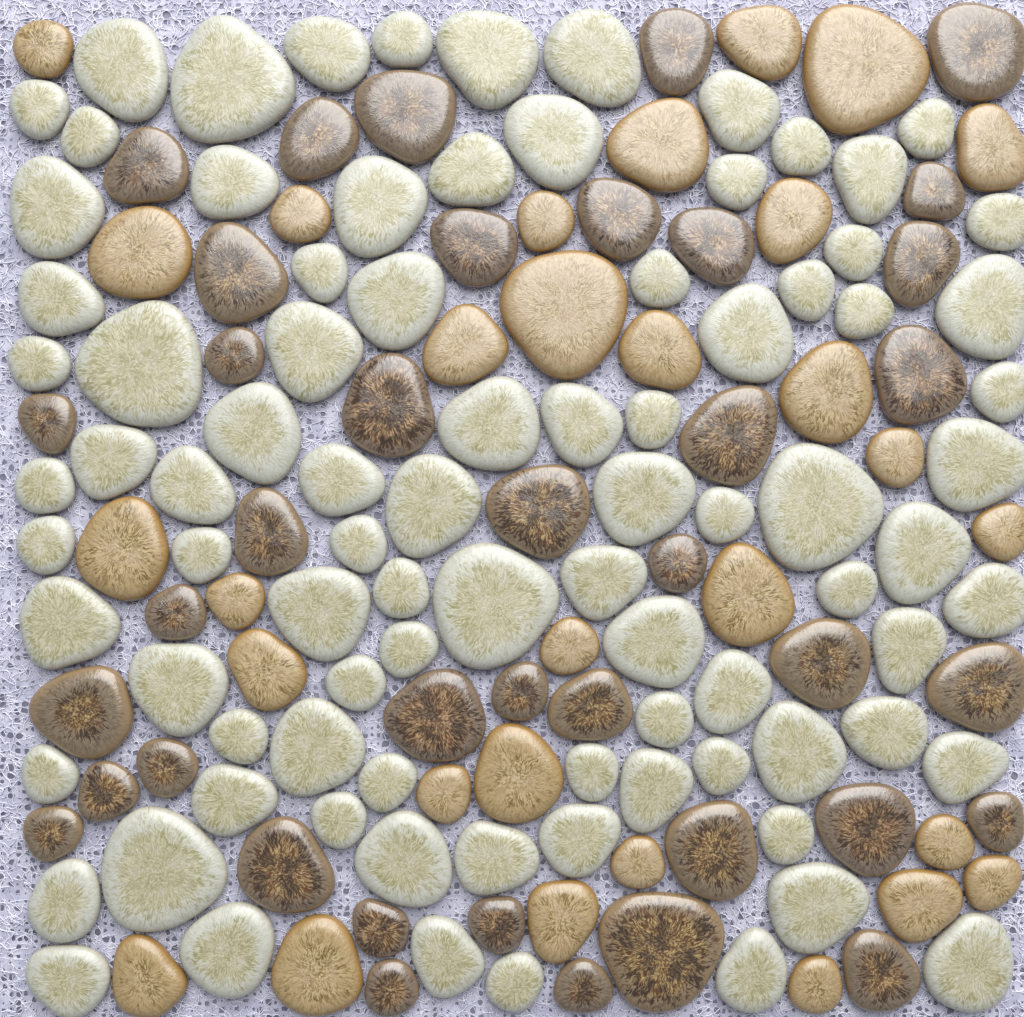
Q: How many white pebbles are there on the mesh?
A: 88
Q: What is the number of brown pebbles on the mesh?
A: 39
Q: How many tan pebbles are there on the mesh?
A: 30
